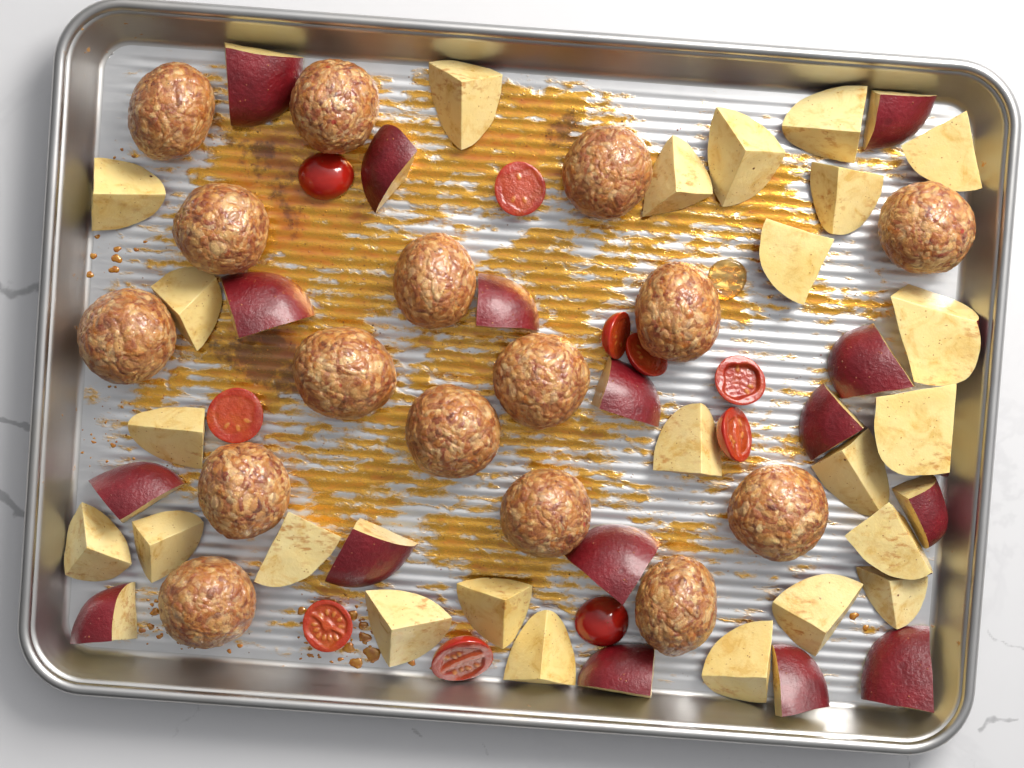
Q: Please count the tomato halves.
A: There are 10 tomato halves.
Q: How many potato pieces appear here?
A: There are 40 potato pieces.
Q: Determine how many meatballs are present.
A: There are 16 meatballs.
